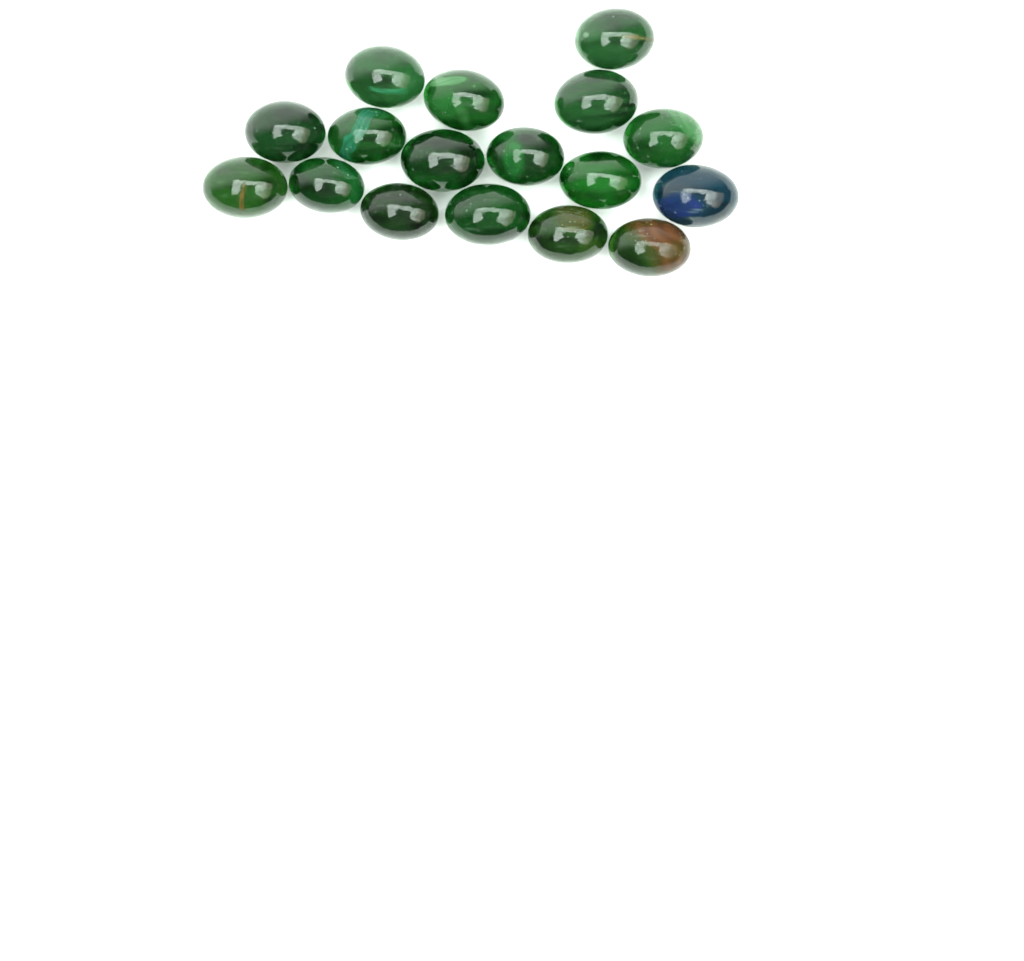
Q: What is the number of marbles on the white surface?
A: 17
